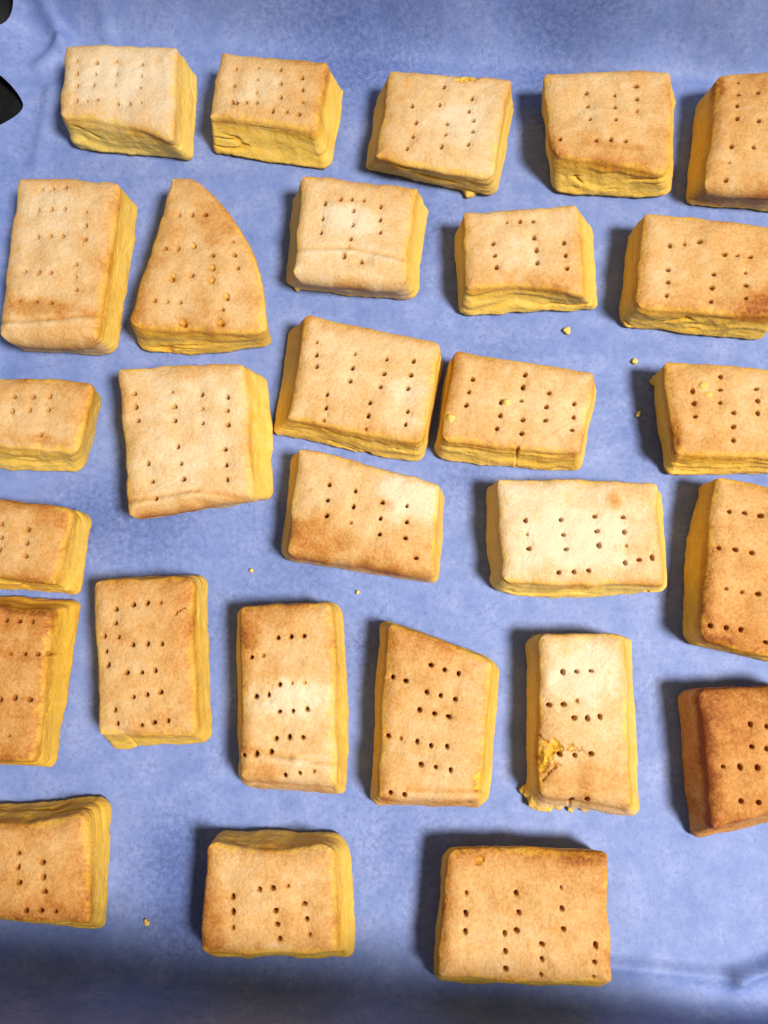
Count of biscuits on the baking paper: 28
